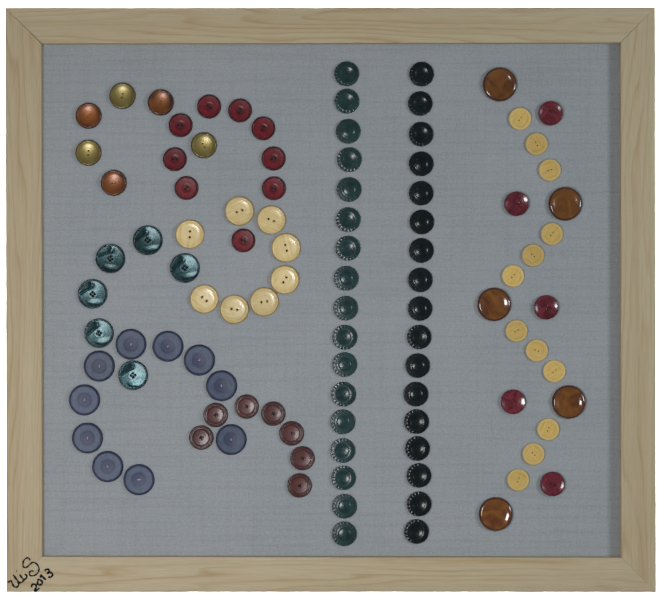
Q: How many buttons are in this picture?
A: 102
